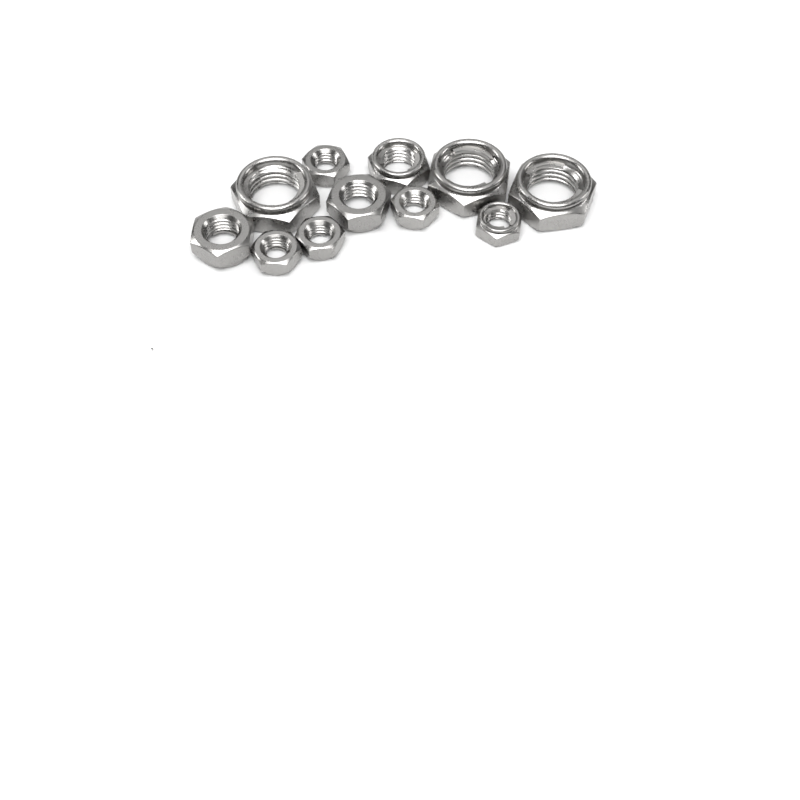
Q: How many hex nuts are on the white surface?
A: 11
